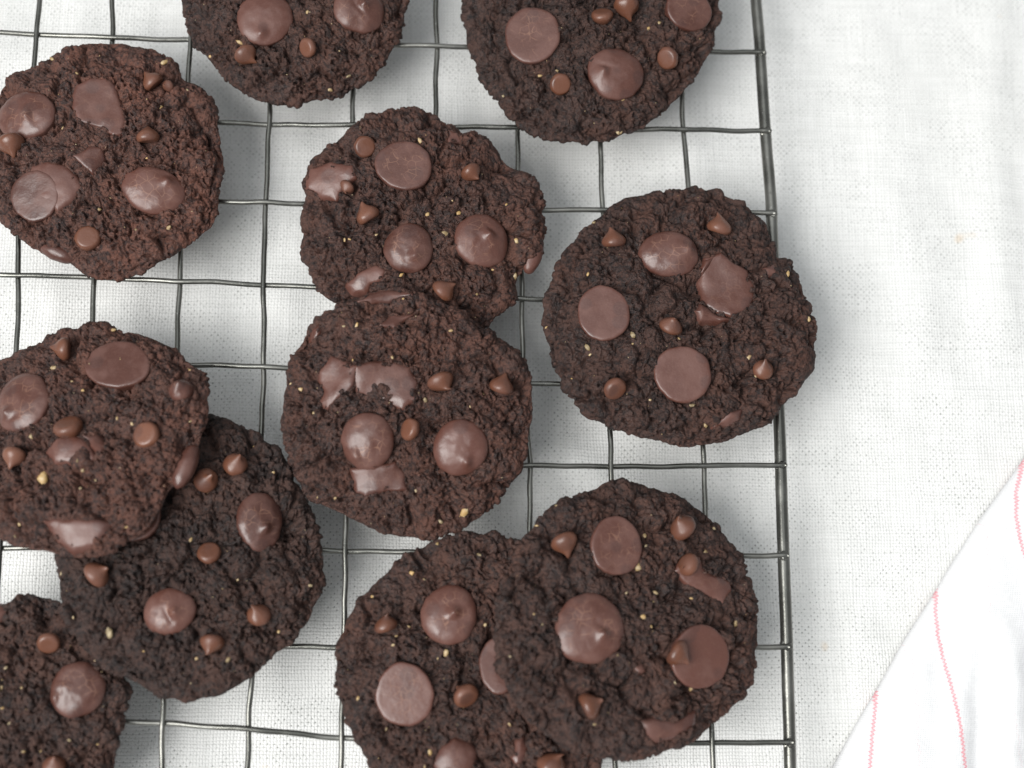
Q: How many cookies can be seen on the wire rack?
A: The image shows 11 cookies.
